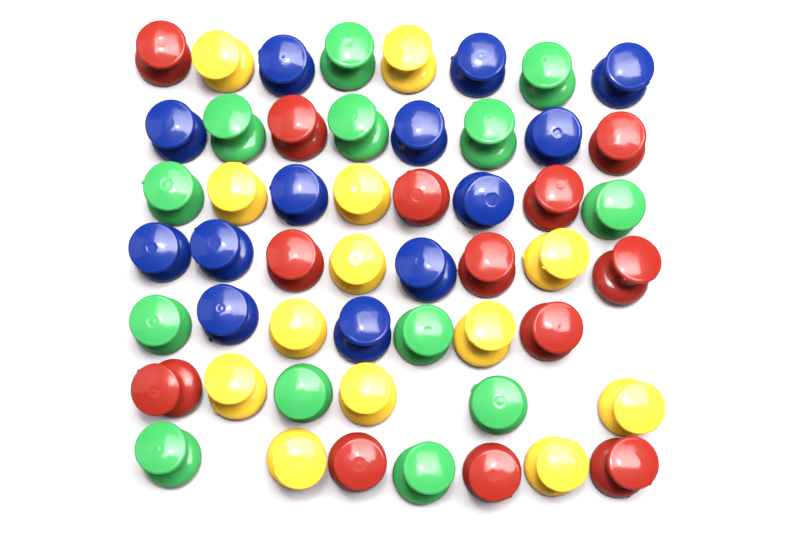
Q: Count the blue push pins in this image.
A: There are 13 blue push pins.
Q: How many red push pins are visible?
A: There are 13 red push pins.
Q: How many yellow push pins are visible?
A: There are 13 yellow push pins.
